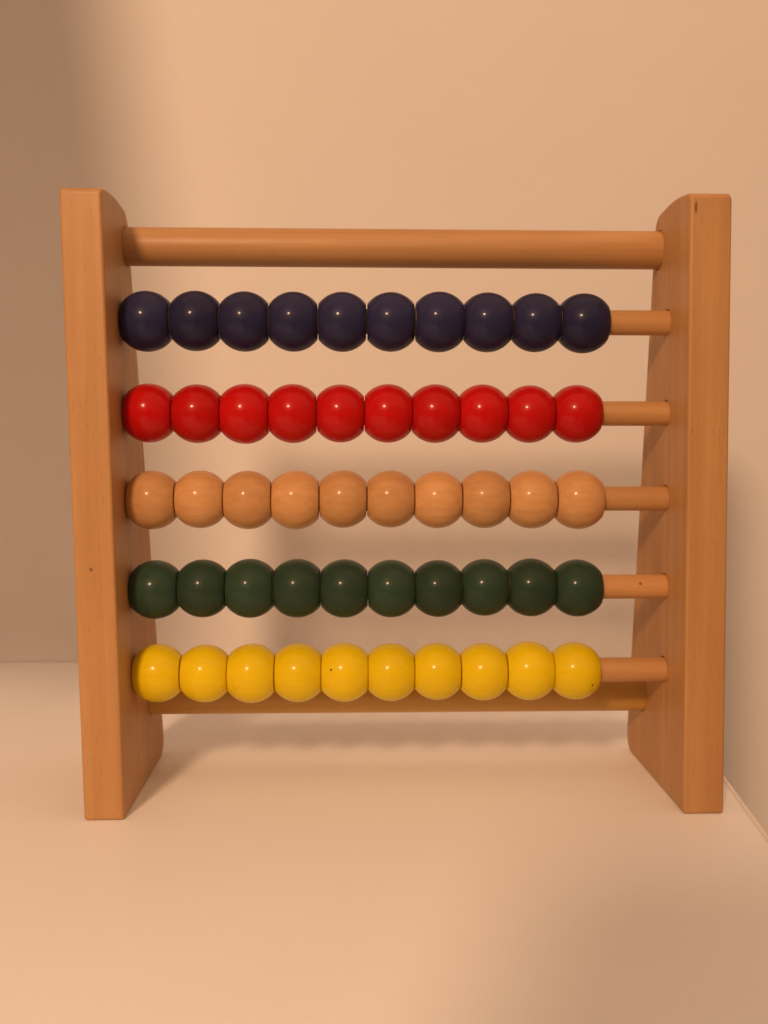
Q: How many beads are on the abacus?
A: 50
